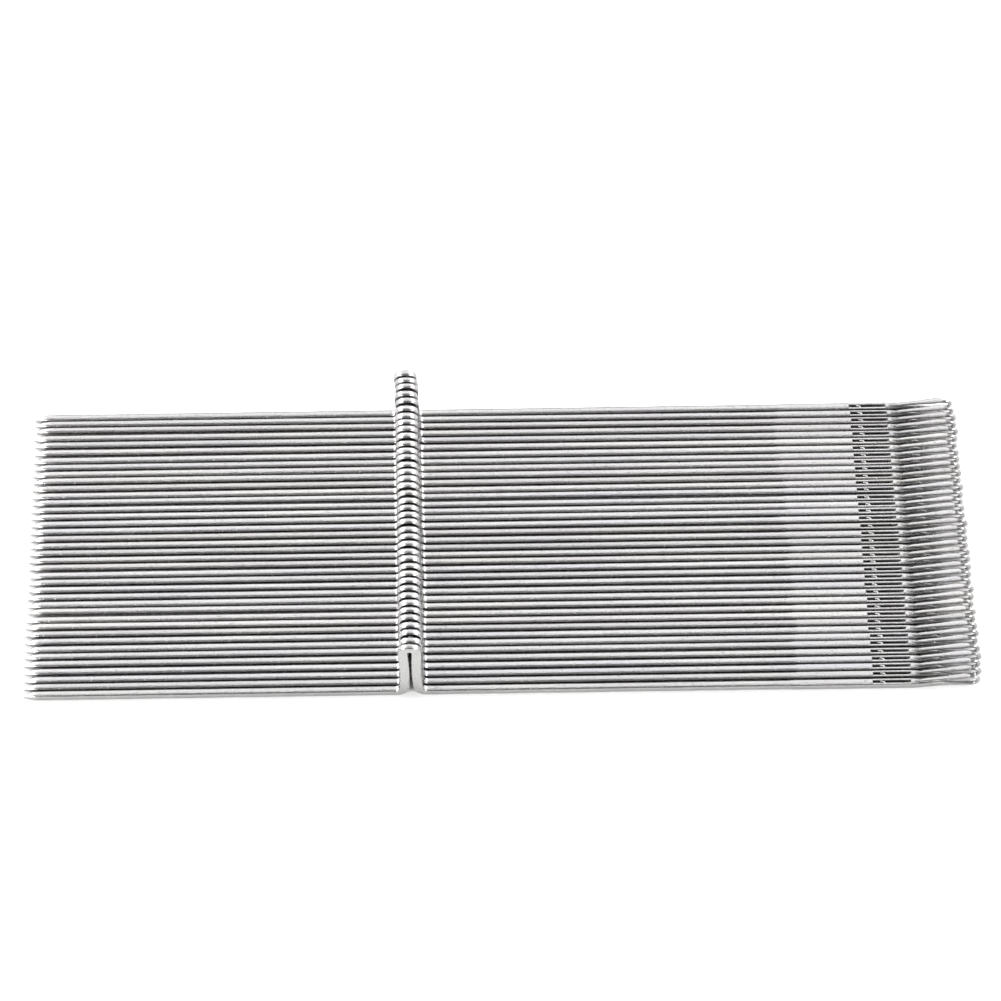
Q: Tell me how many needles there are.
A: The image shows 39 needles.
